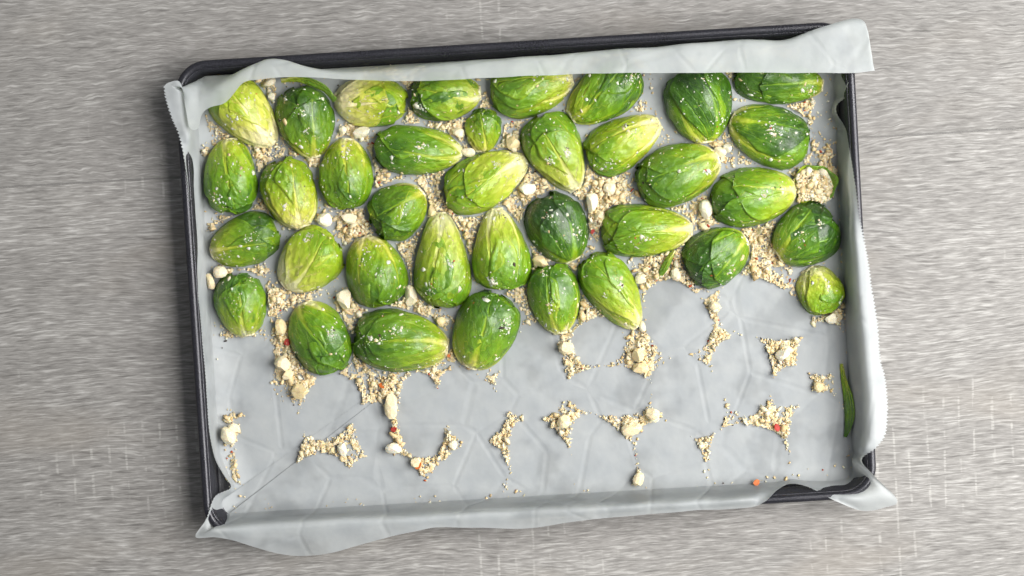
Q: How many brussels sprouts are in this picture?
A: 36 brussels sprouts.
